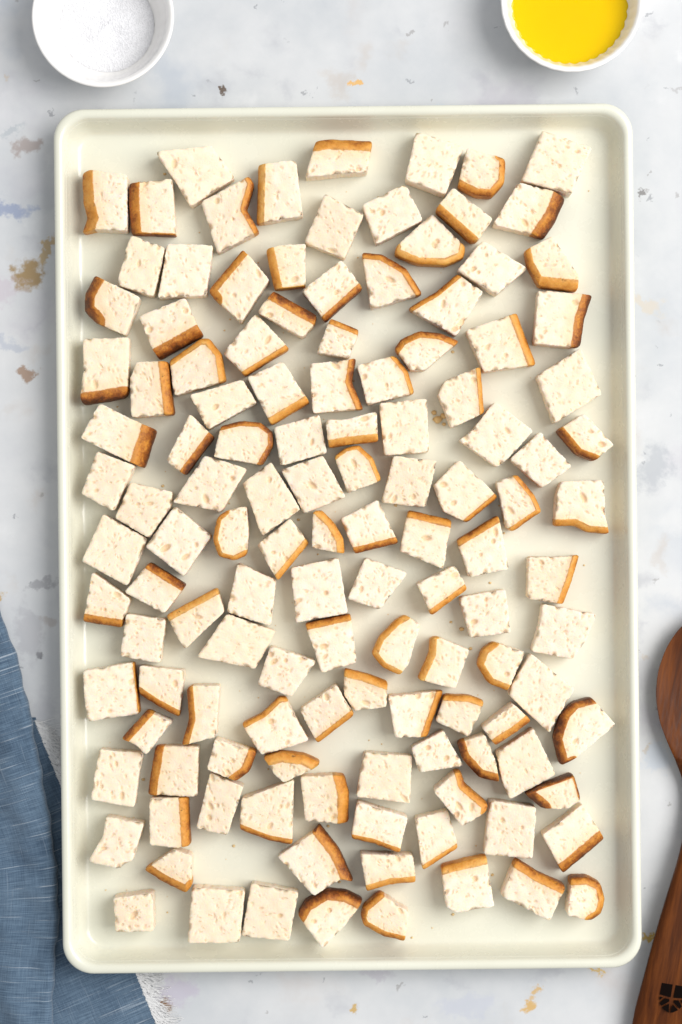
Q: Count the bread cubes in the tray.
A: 126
